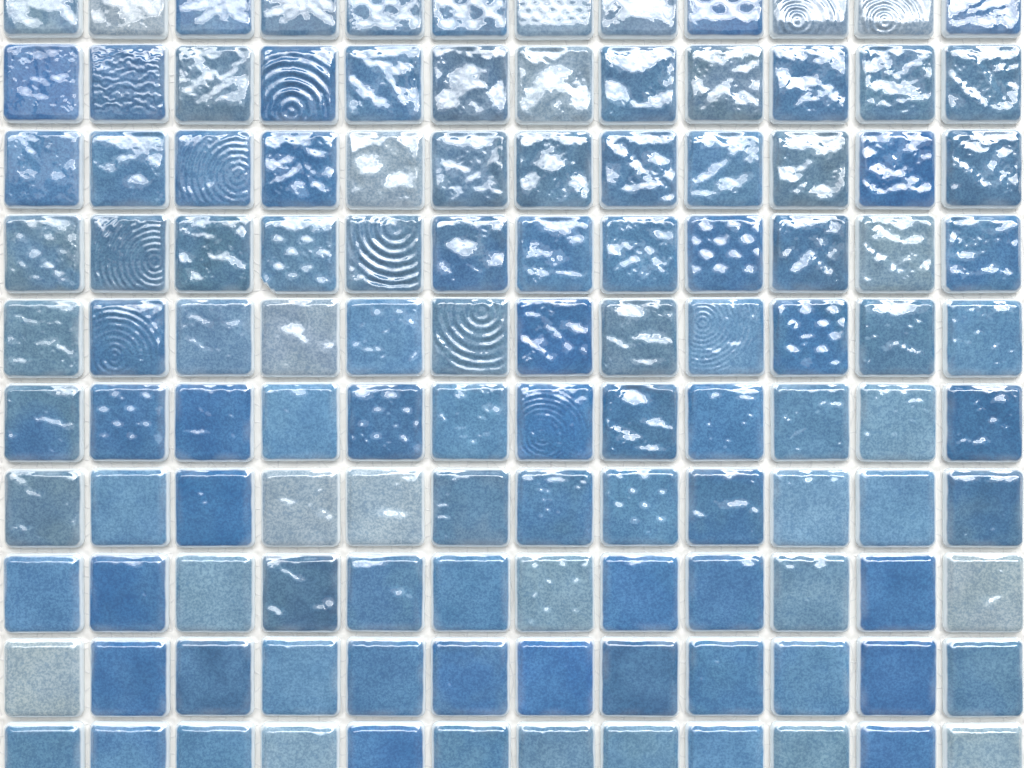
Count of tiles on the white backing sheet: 120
